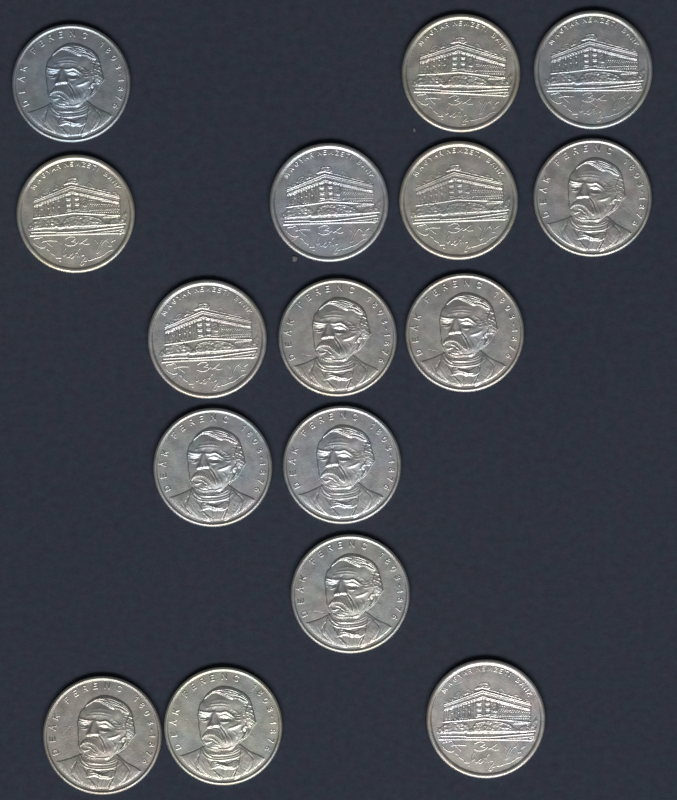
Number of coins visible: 16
